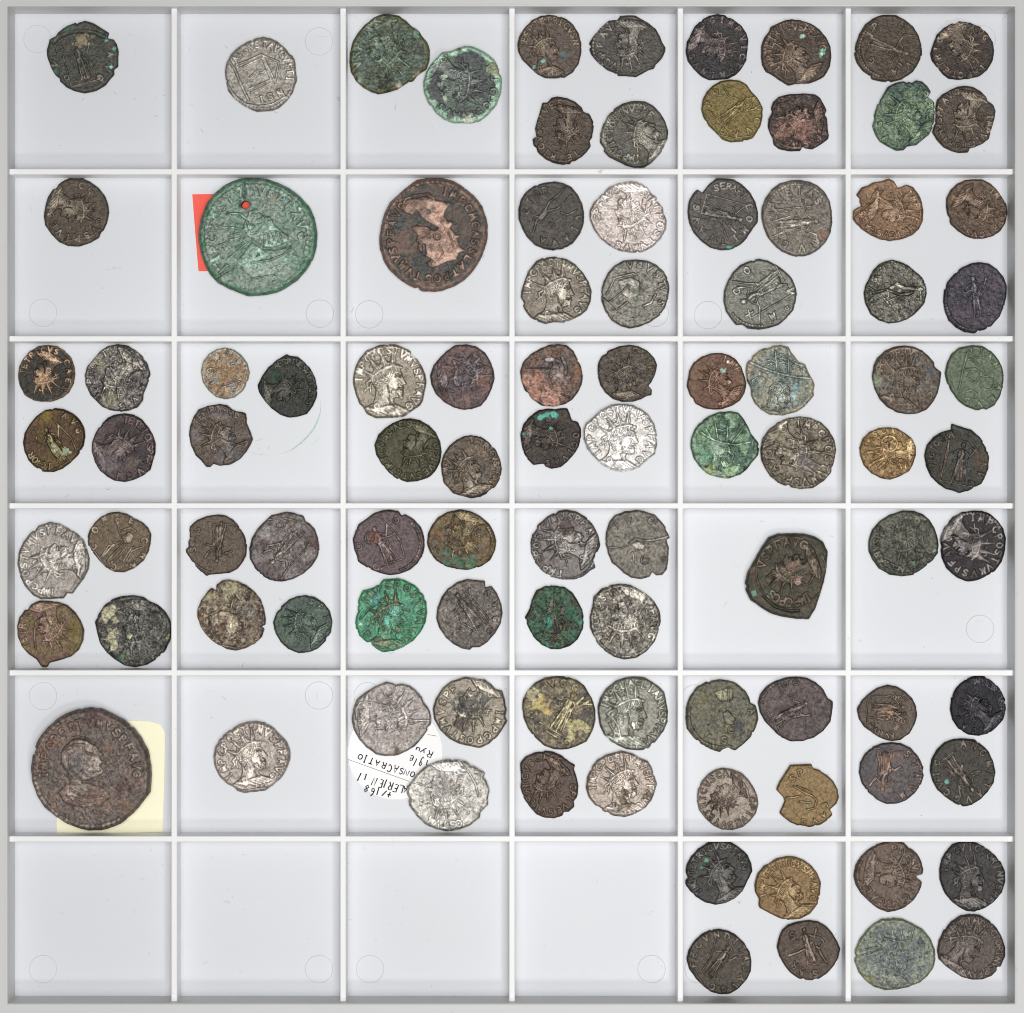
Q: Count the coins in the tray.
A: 97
